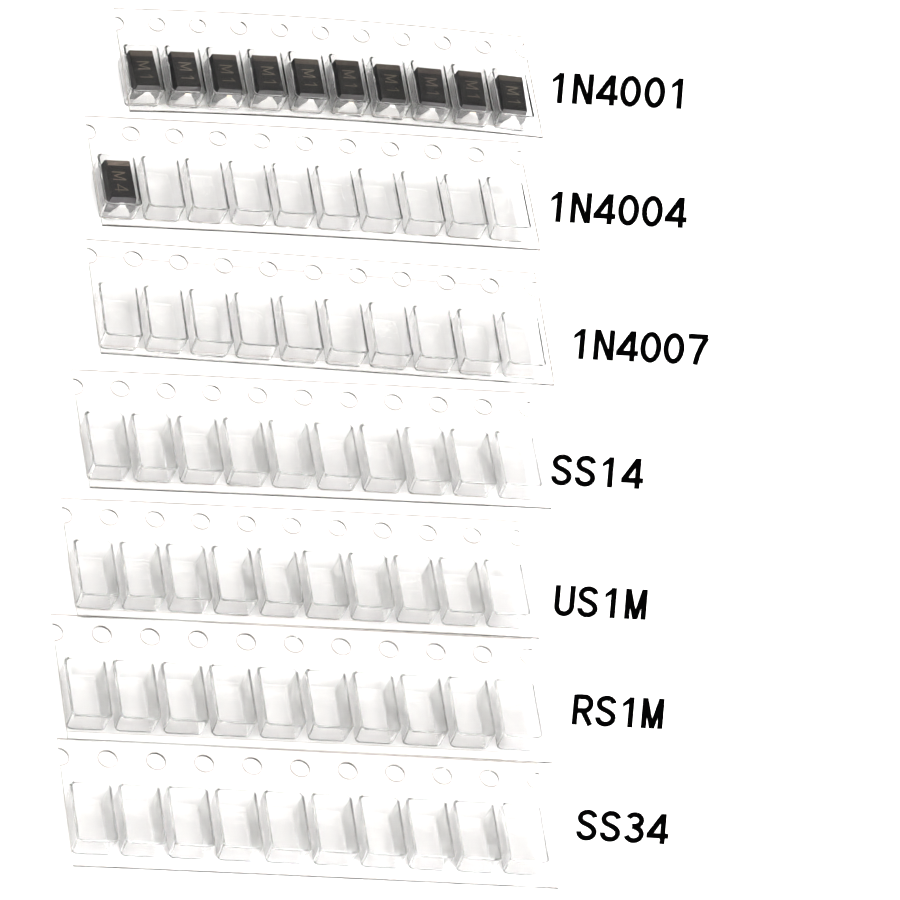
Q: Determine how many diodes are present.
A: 11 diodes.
